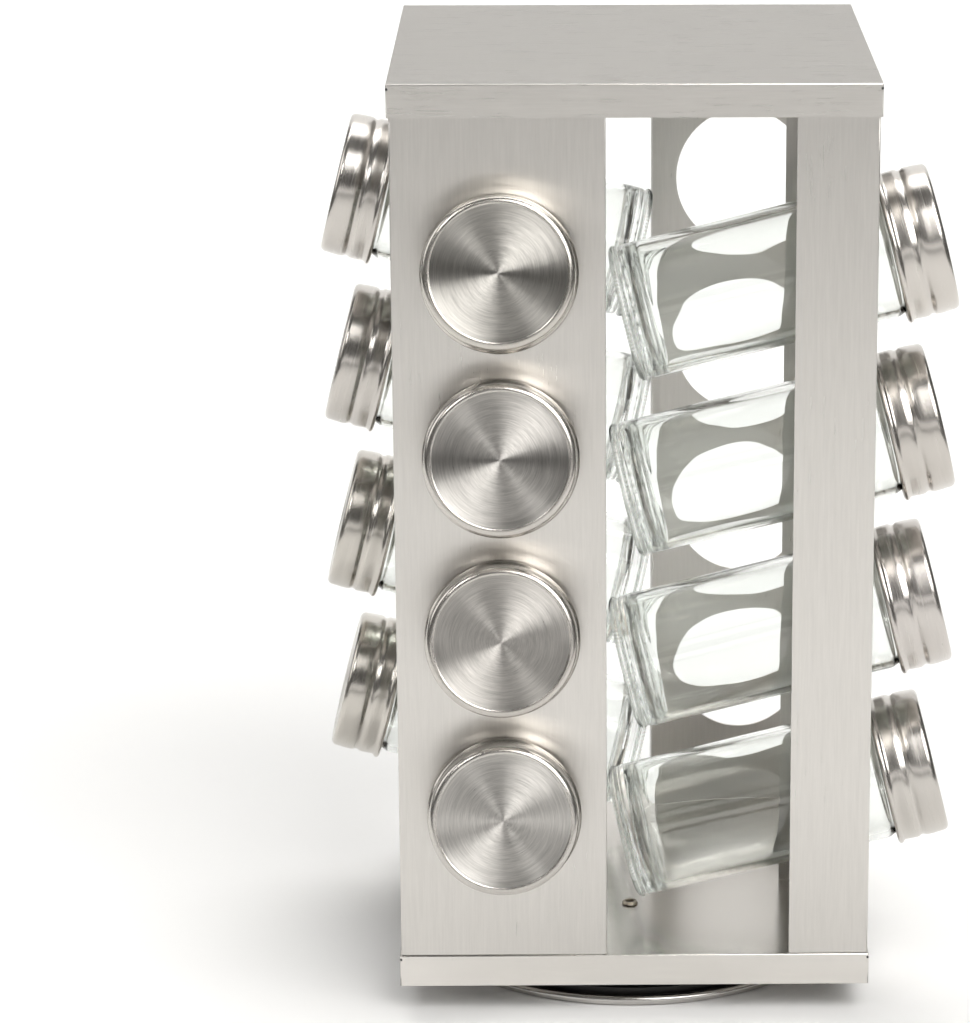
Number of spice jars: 12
